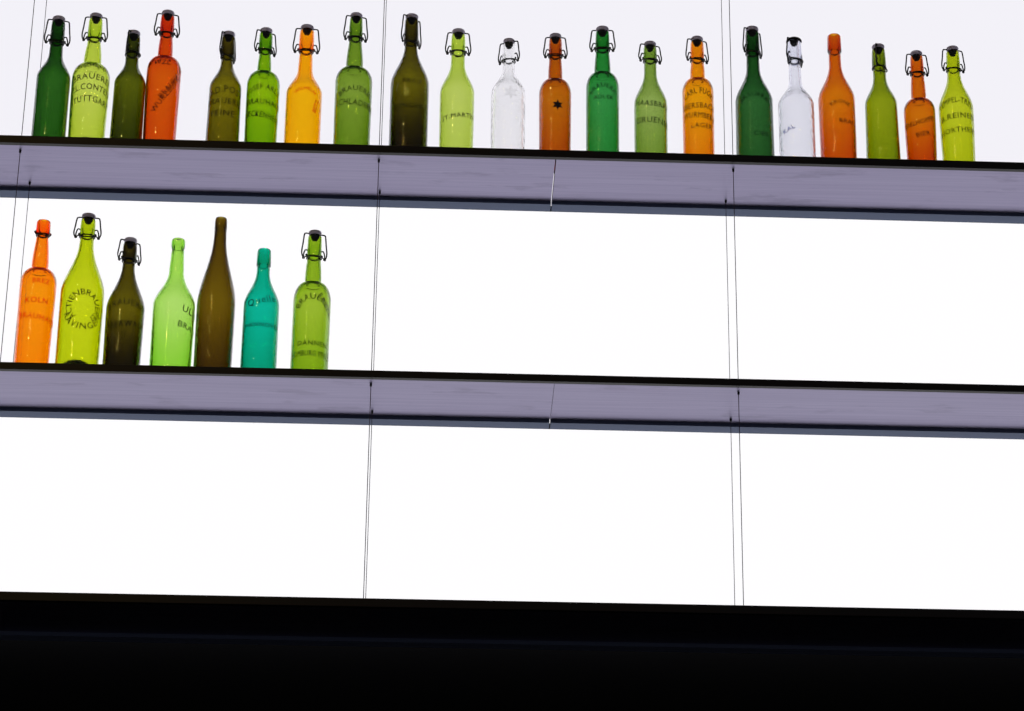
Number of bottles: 28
